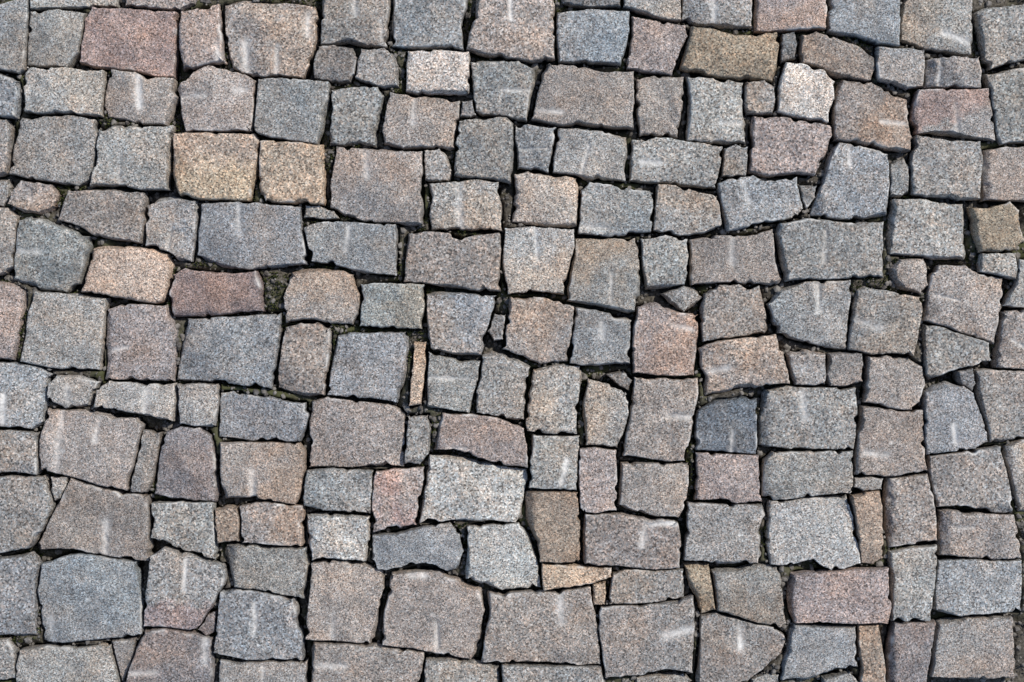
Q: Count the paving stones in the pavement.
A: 200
